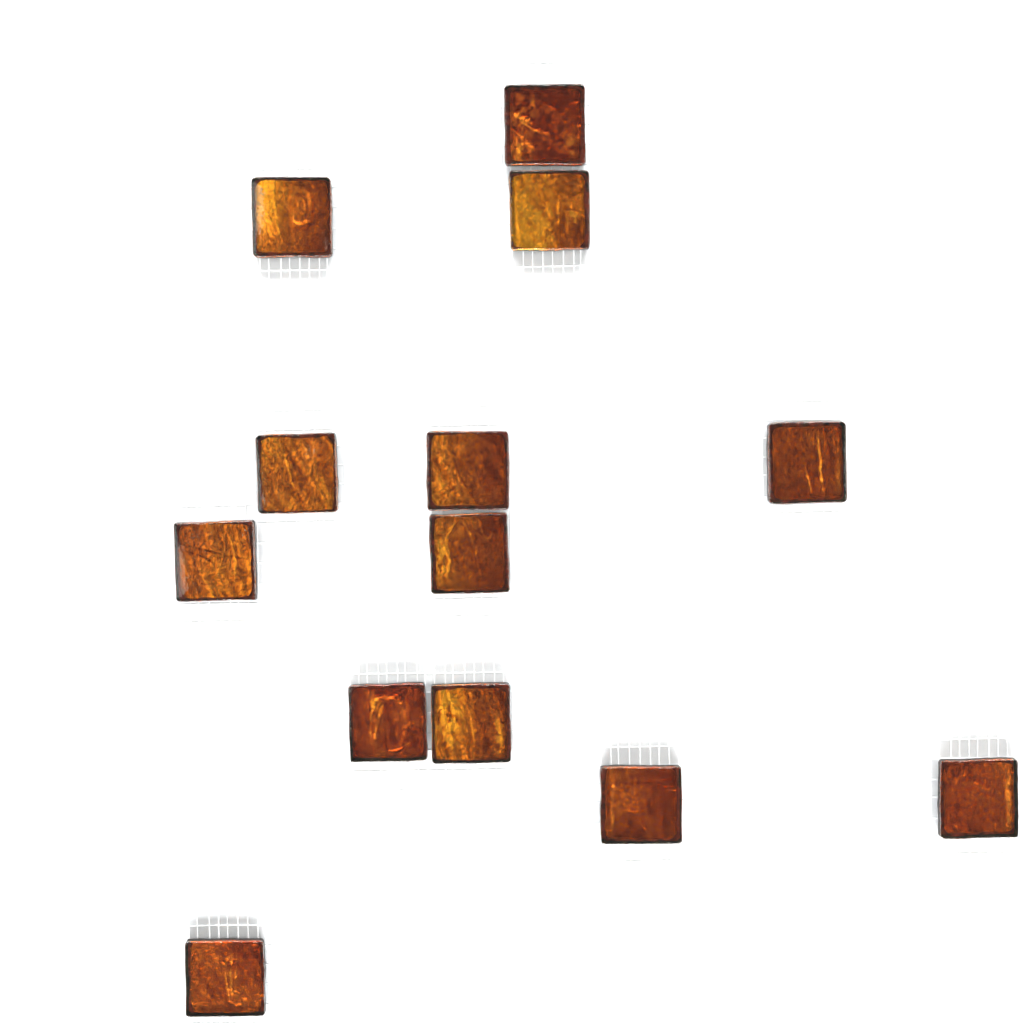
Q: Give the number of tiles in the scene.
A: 13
